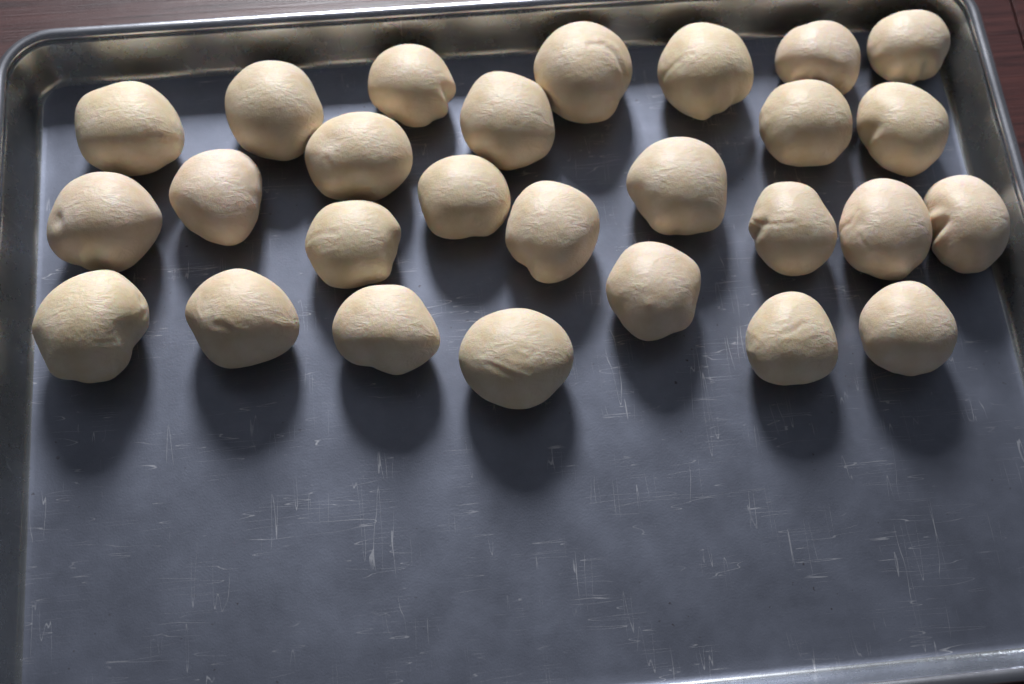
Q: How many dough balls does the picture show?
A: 27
